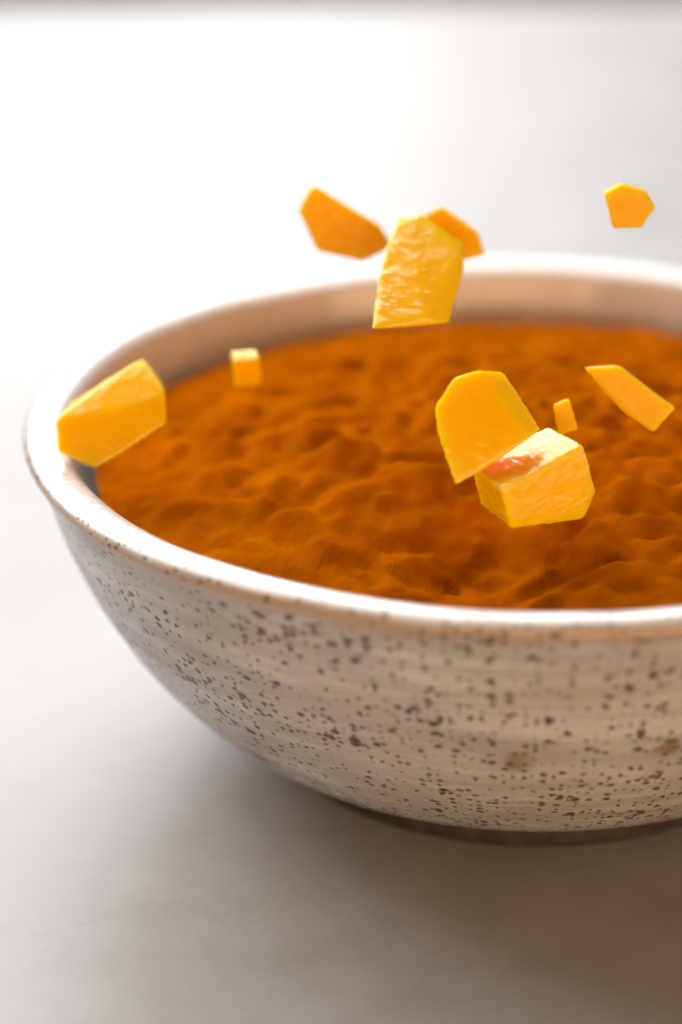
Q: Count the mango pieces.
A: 10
